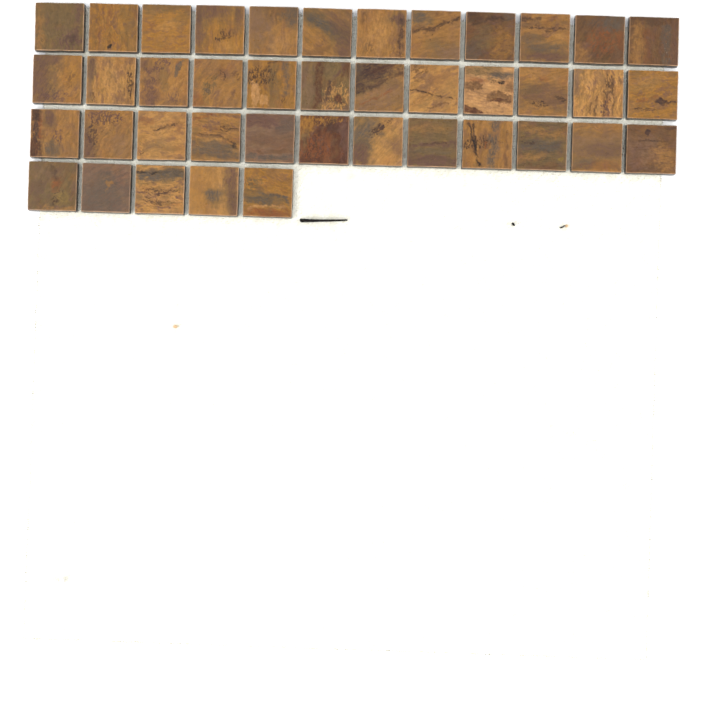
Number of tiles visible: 41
